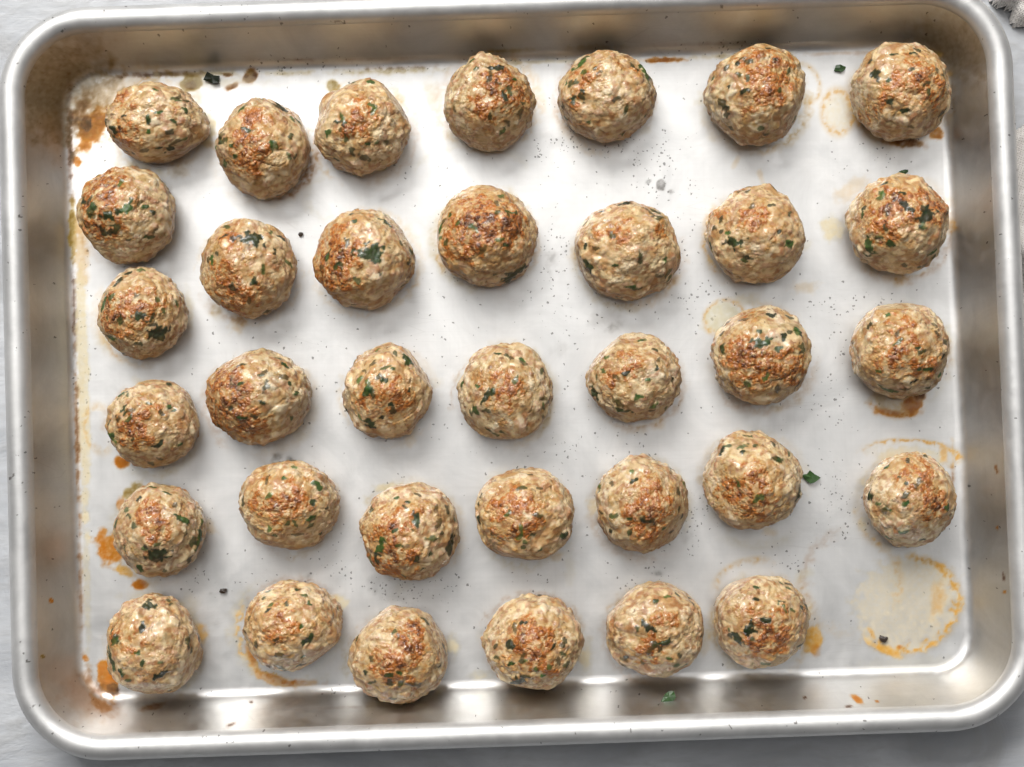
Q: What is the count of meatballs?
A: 35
